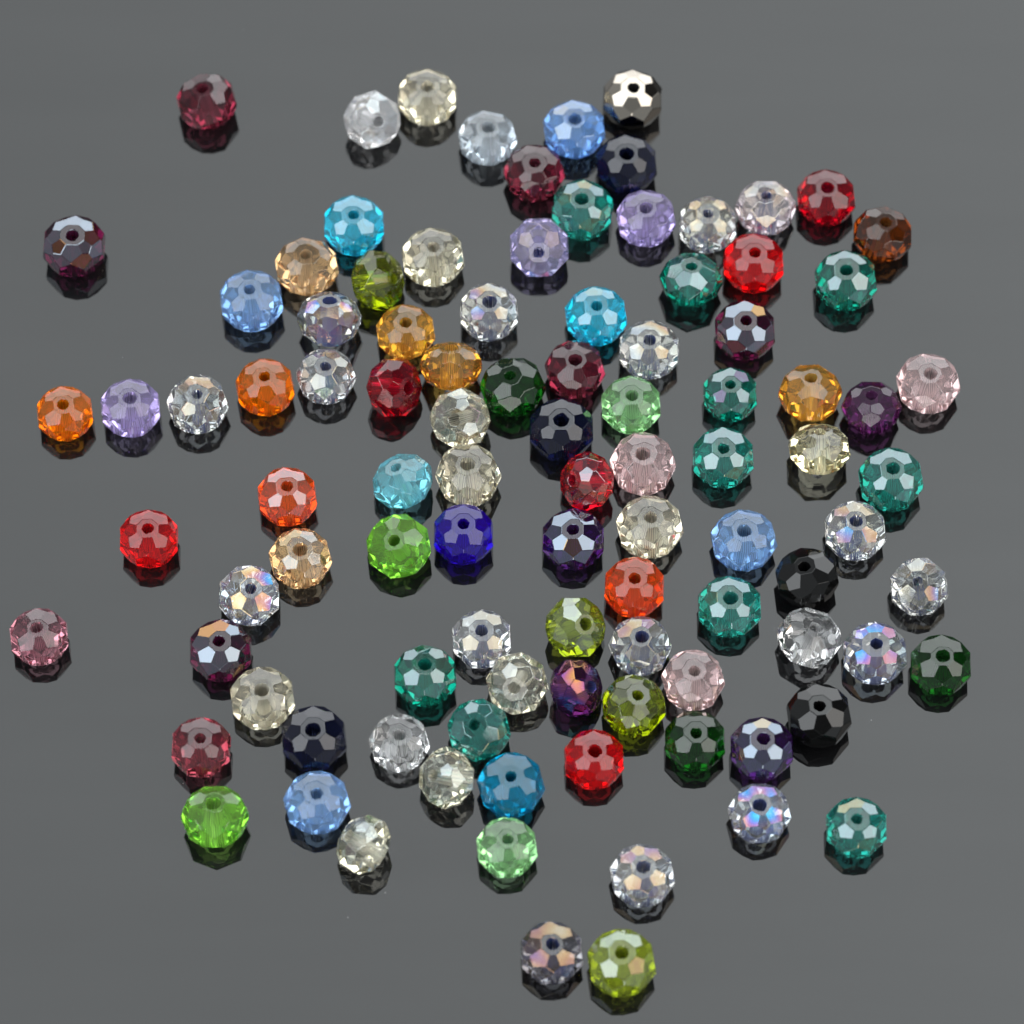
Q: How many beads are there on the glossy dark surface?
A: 100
